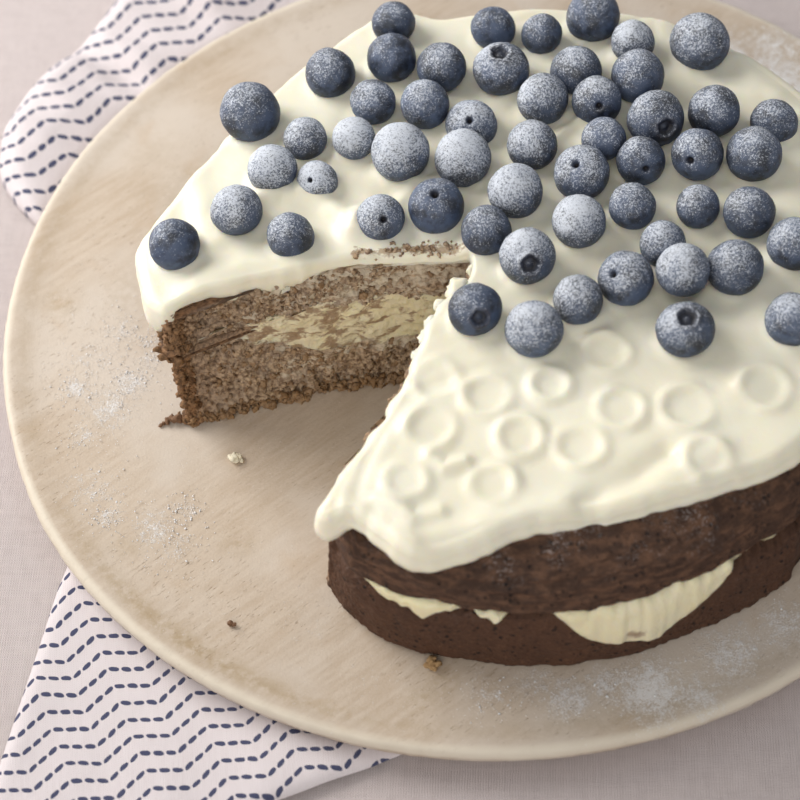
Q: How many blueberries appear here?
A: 55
